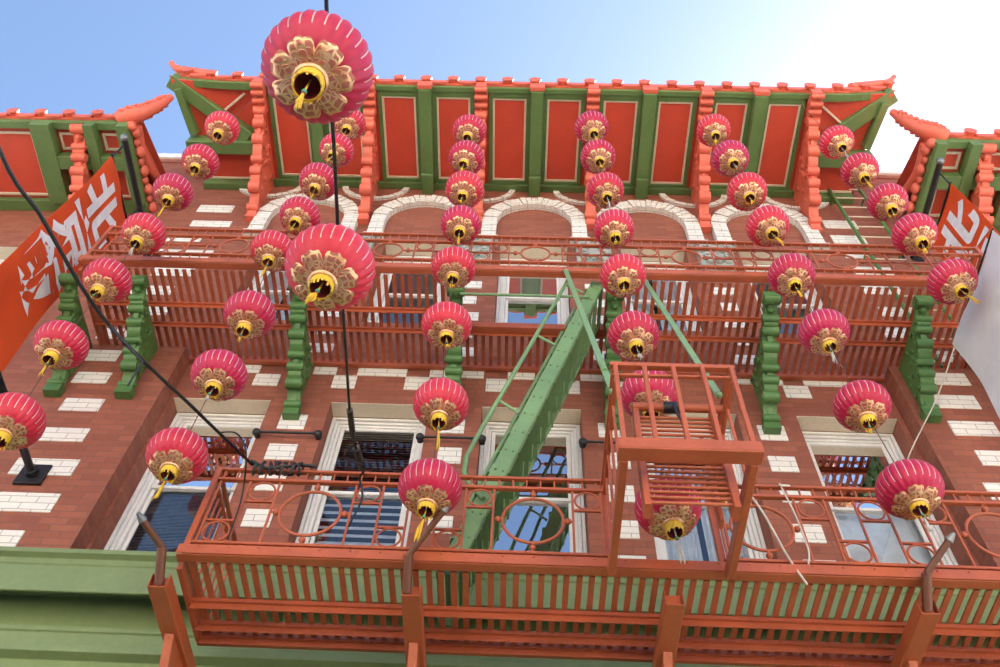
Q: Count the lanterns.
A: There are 46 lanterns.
